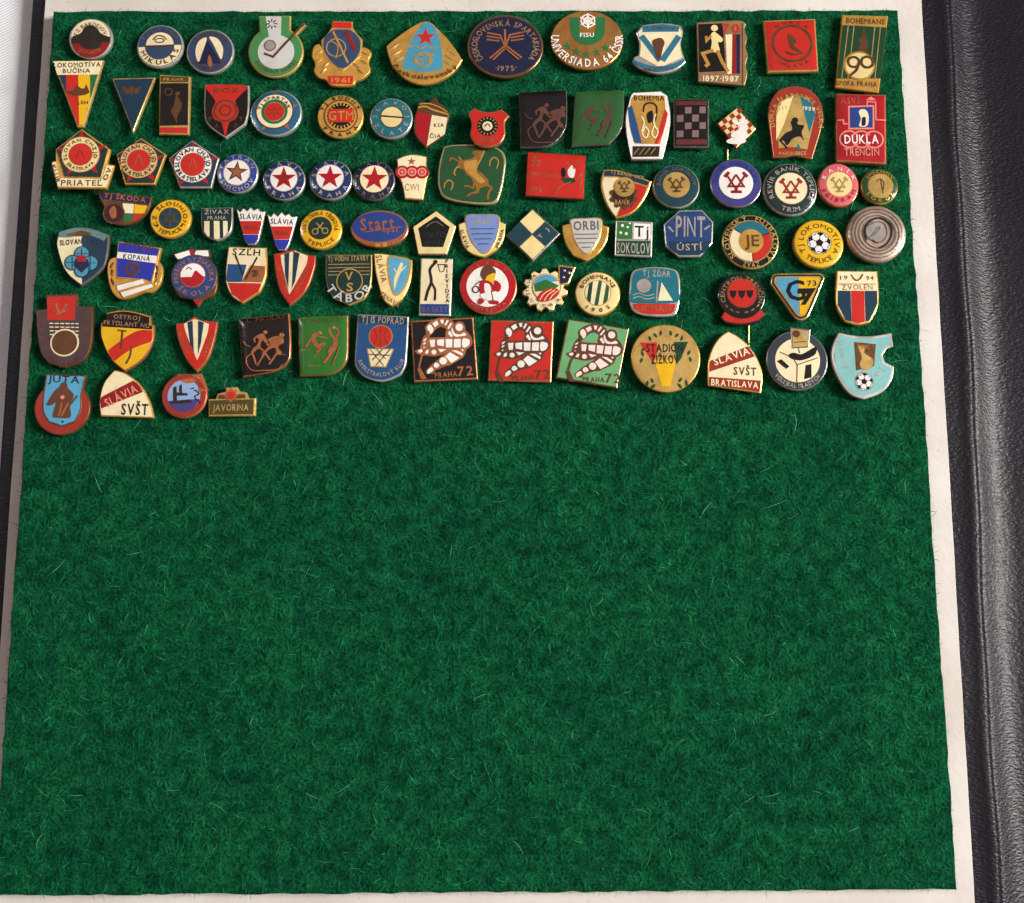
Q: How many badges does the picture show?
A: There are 92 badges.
